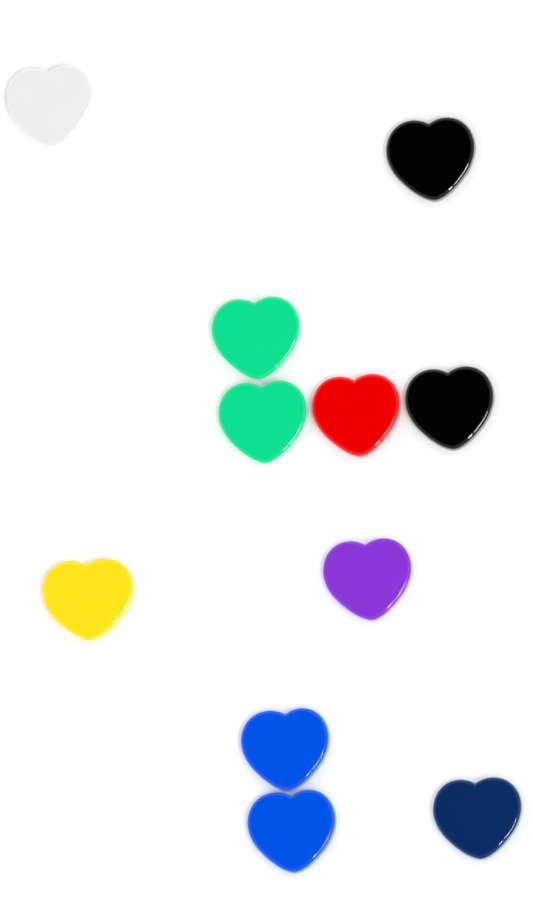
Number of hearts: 11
